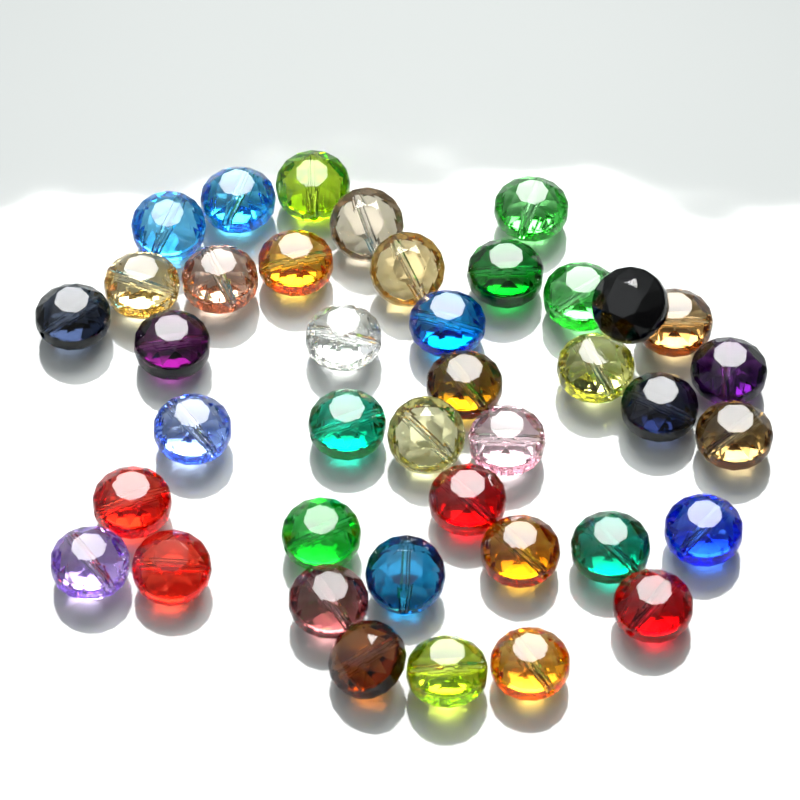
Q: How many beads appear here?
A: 40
